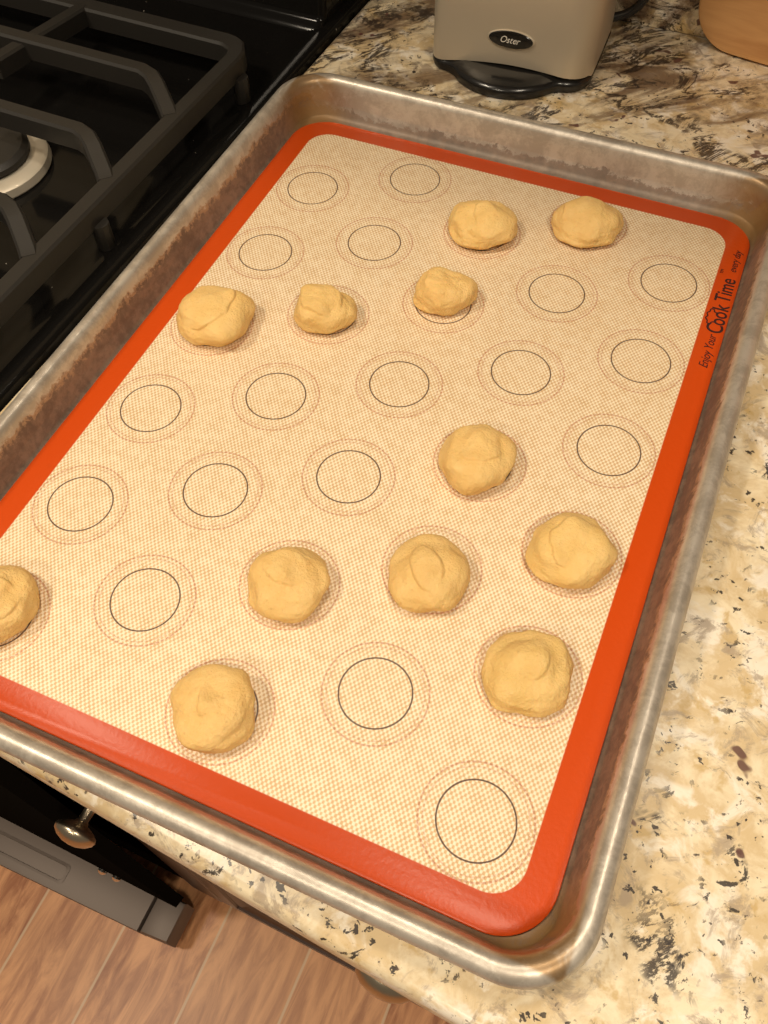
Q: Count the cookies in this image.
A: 12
